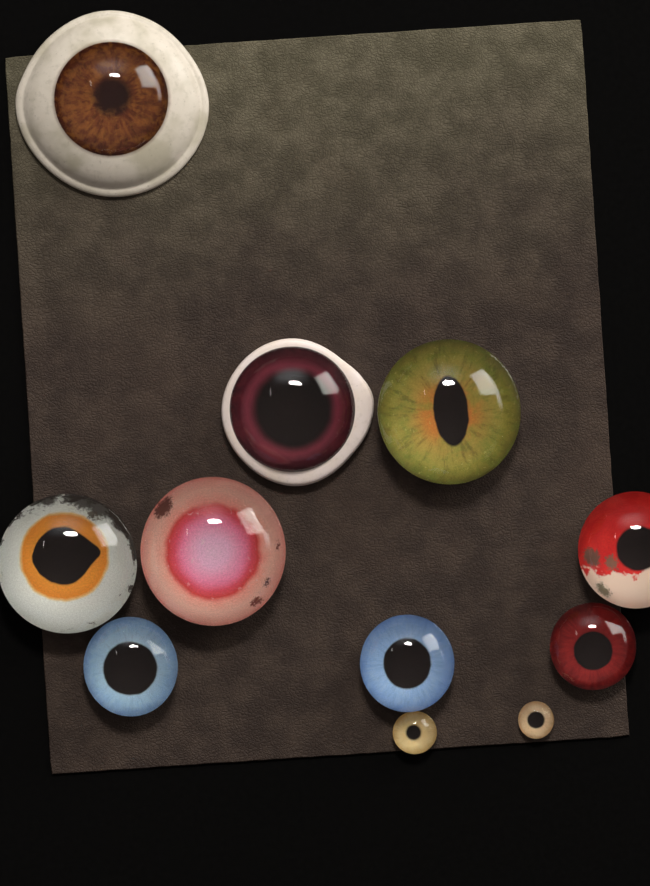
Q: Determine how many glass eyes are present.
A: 11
